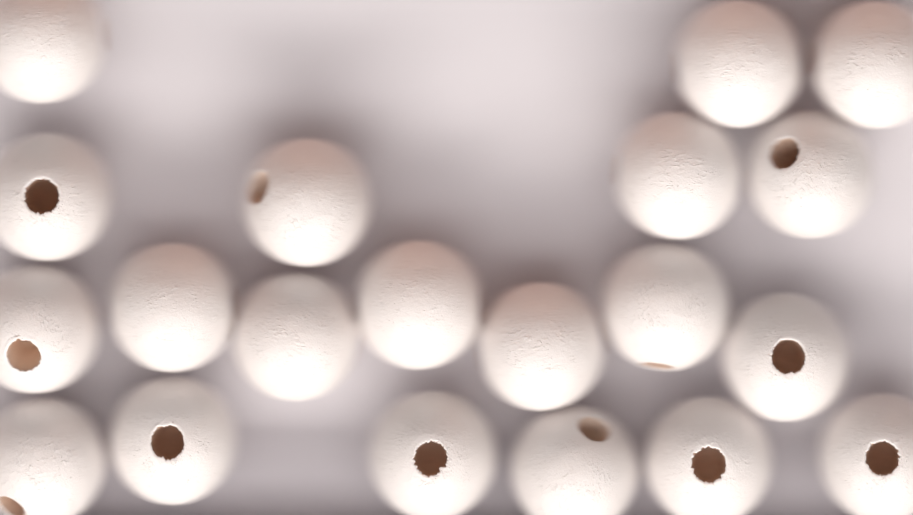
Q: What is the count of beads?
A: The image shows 20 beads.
